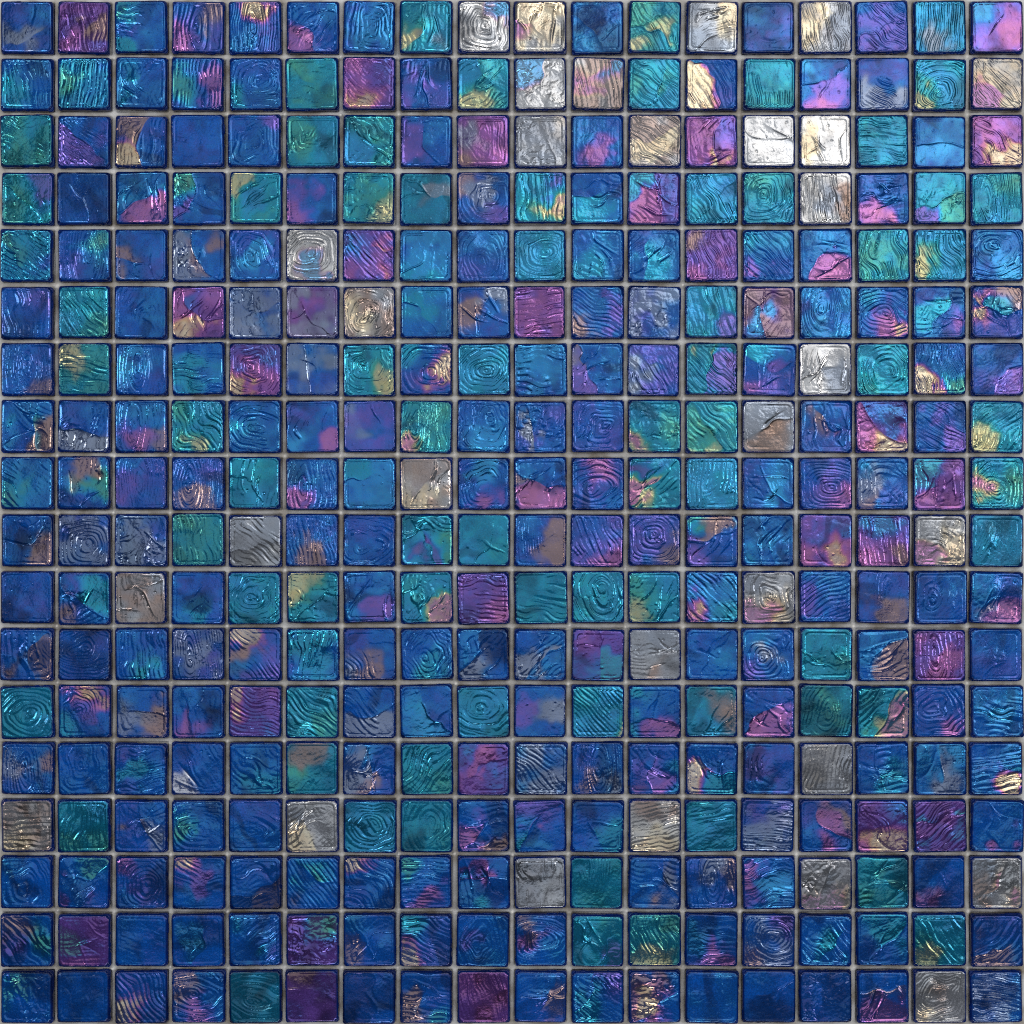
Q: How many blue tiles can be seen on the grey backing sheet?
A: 195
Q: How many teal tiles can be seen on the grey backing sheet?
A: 70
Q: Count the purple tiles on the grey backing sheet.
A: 29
